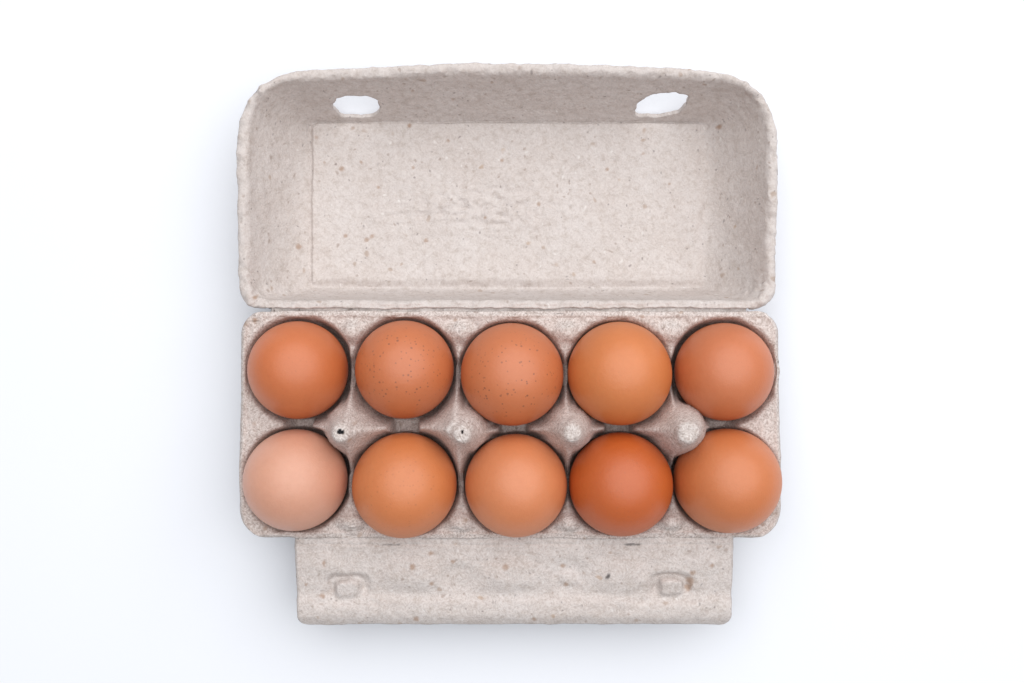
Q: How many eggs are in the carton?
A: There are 10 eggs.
